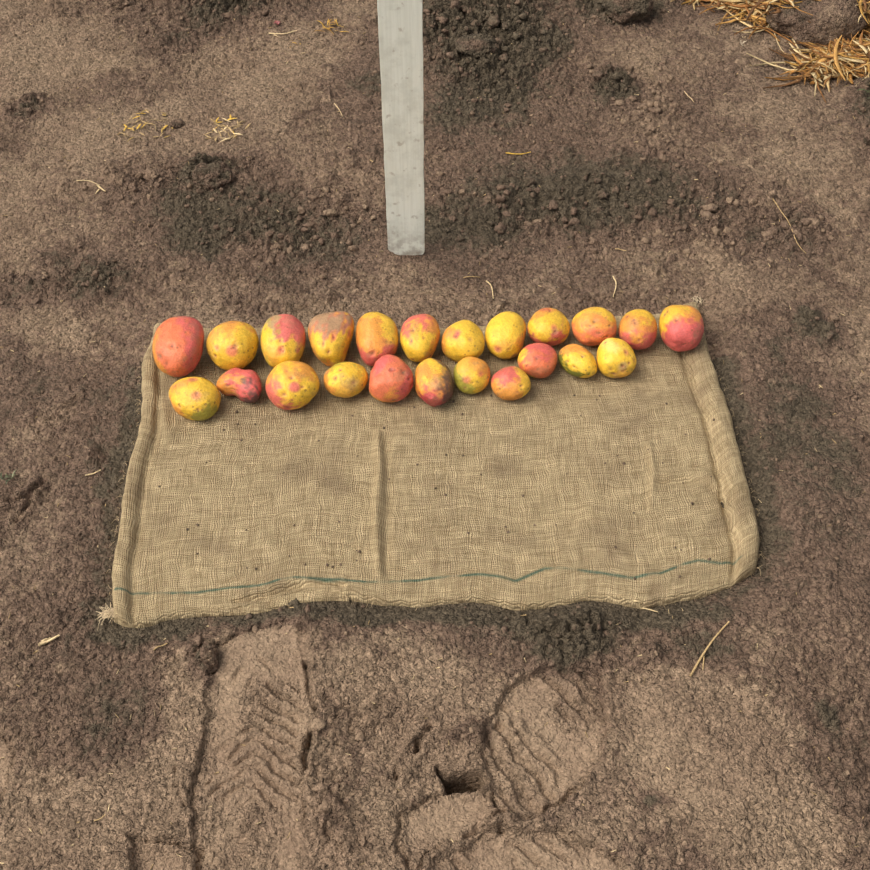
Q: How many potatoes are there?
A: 23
